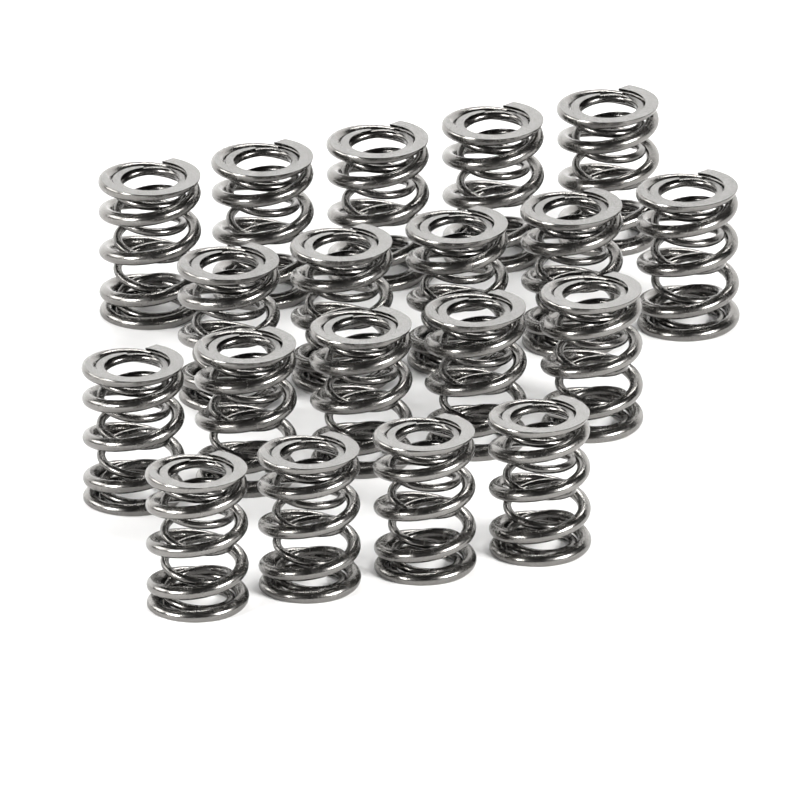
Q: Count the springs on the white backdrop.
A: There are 19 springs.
